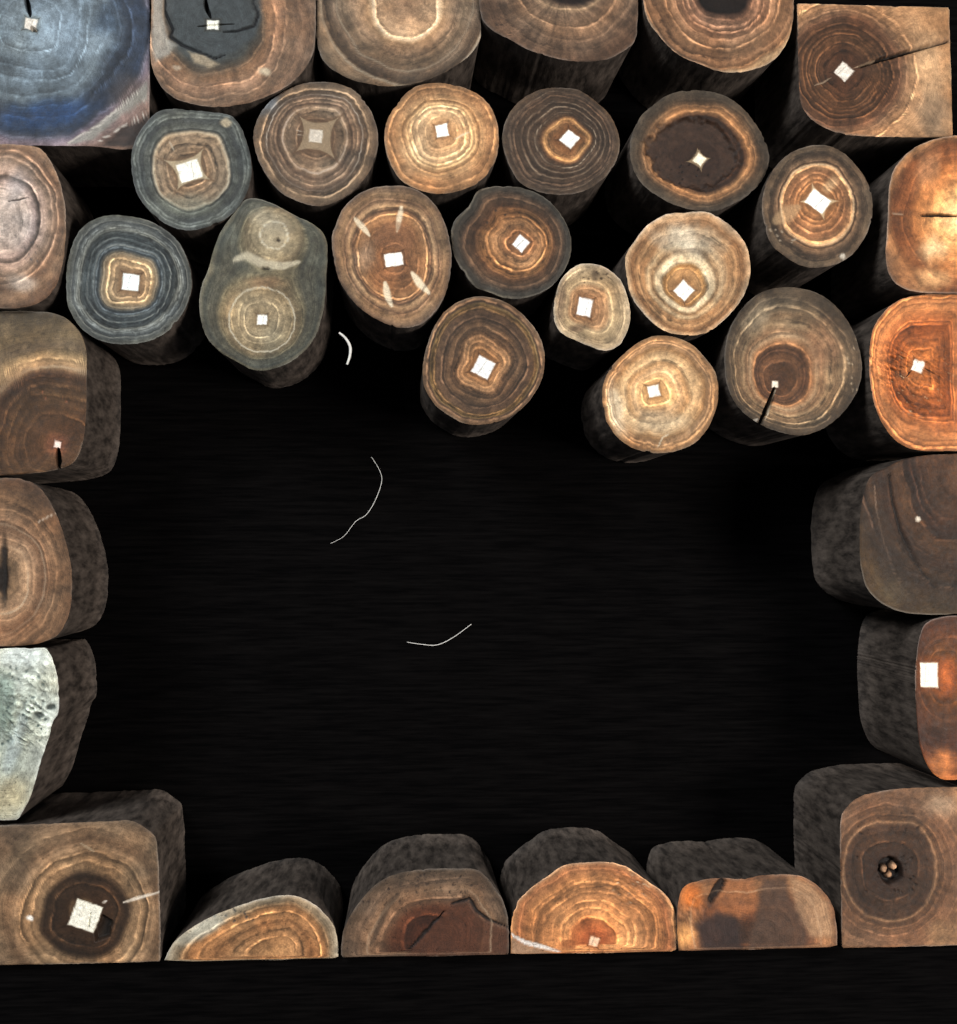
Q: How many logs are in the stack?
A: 35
